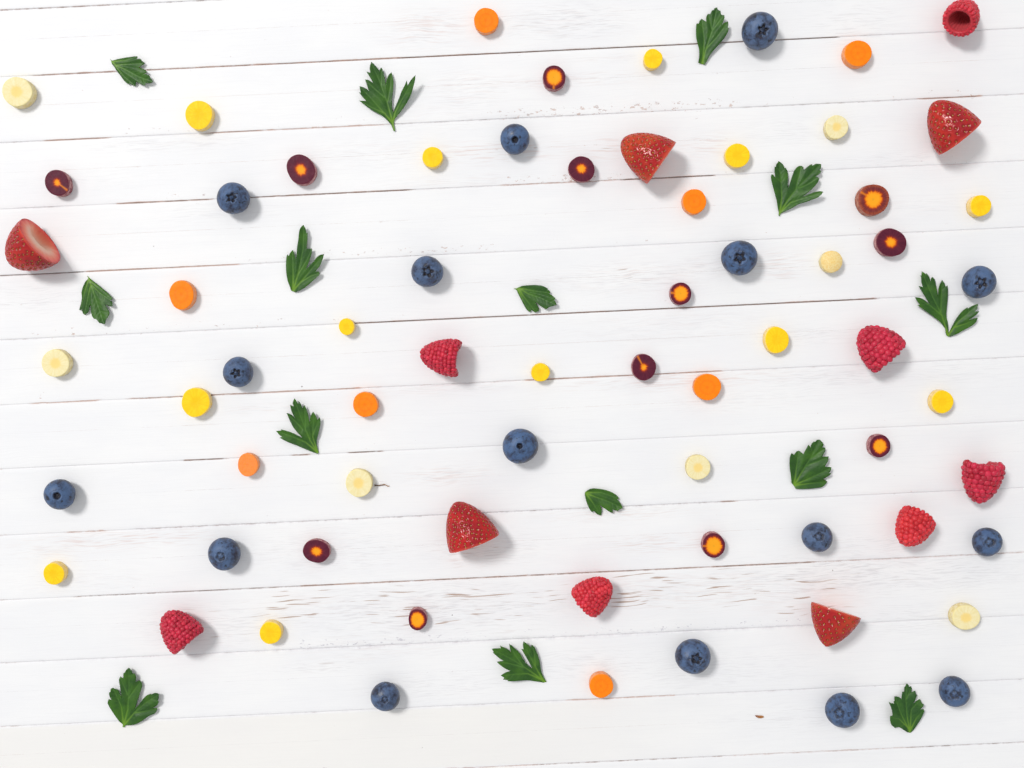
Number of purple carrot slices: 12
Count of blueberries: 16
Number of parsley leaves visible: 14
